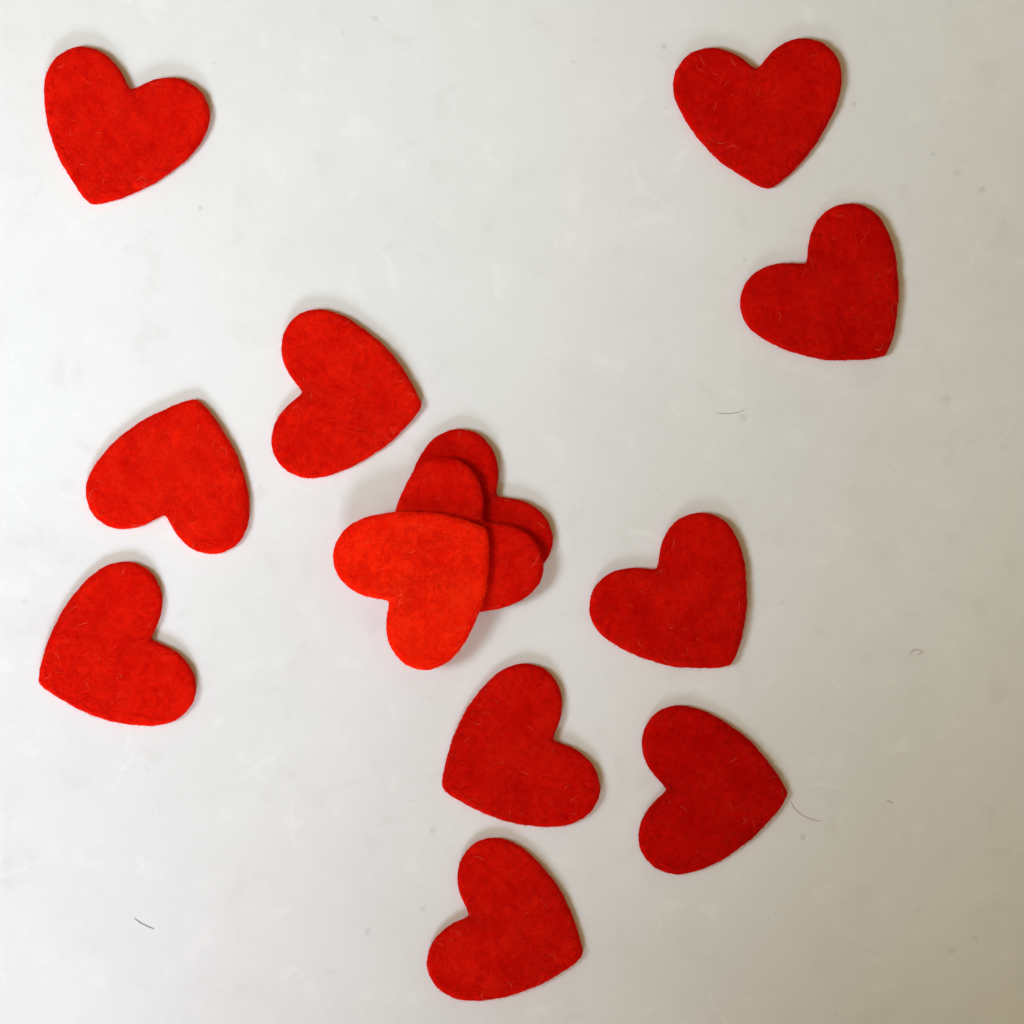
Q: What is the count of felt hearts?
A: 13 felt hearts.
